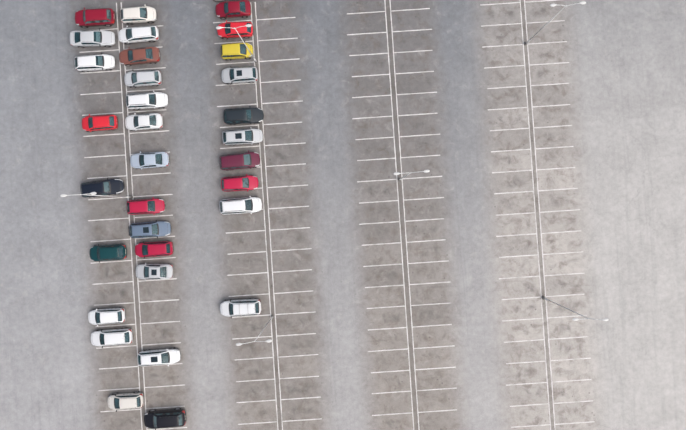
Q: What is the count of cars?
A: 32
